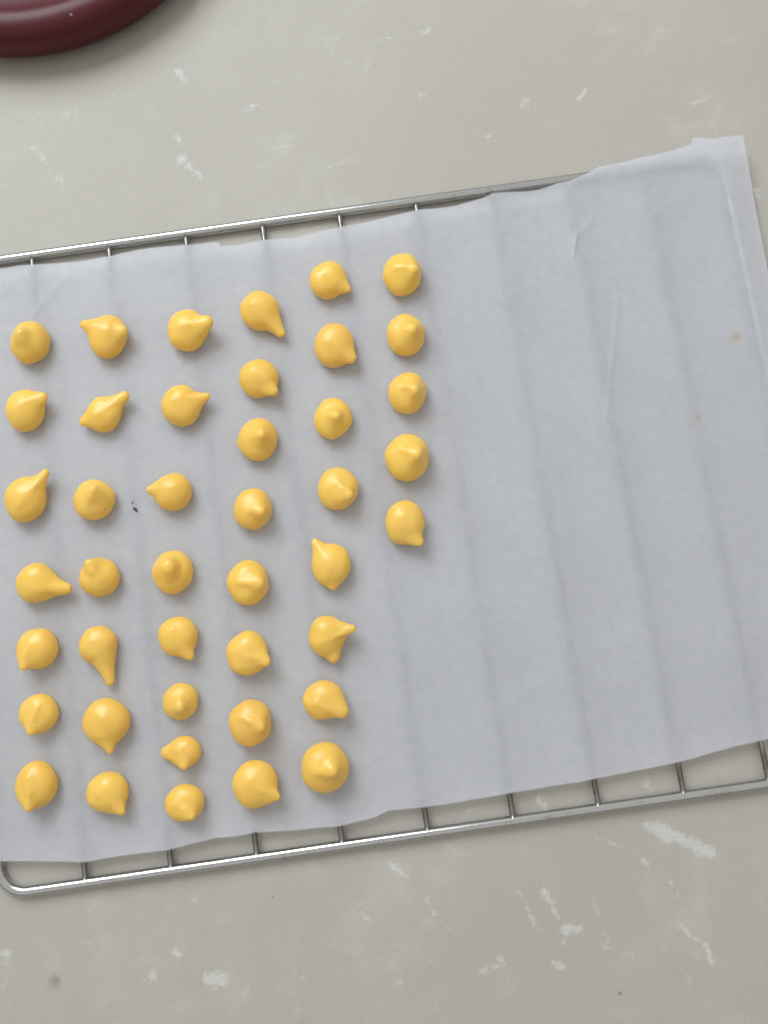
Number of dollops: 43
